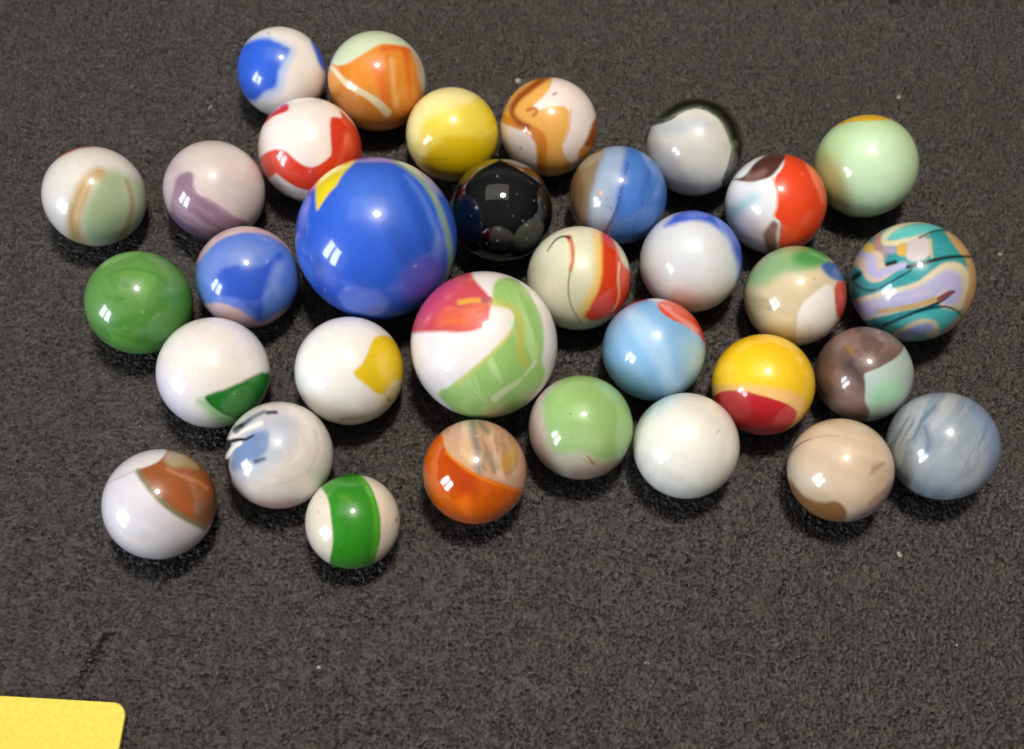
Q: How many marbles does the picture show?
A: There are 33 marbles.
